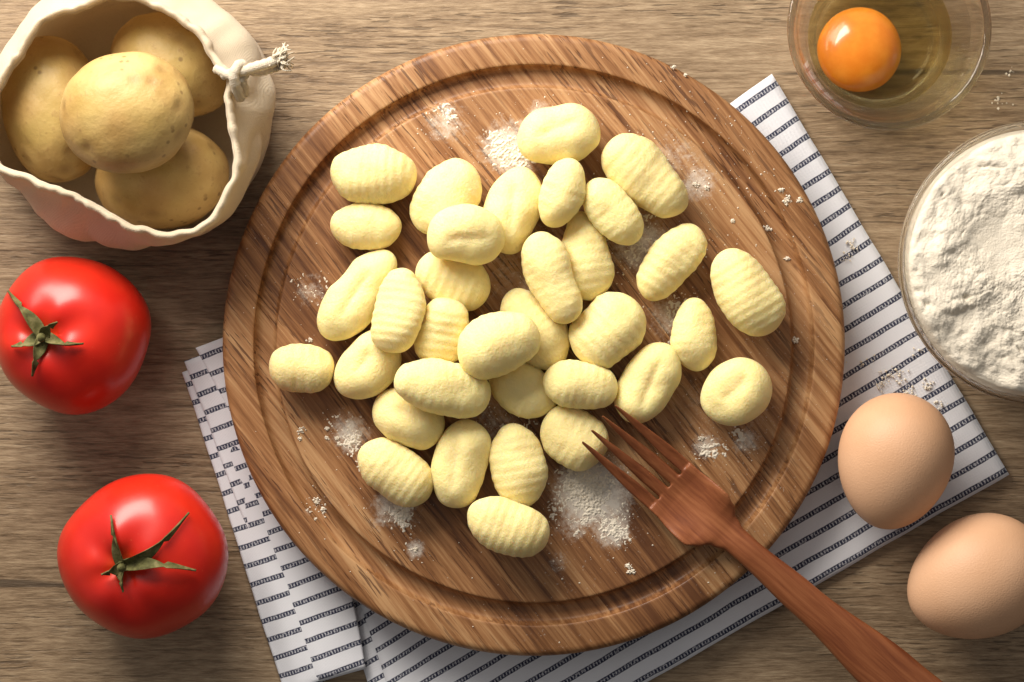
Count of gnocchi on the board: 34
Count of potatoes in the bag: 4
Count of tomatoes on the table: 2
